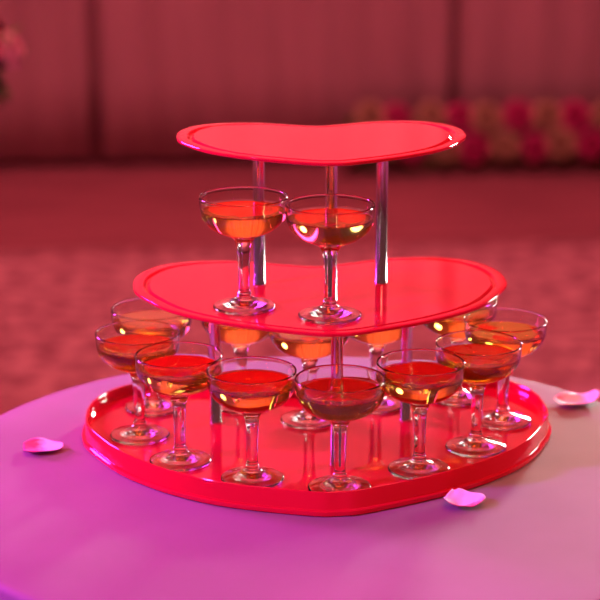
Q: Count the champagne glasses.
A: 14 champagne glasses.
